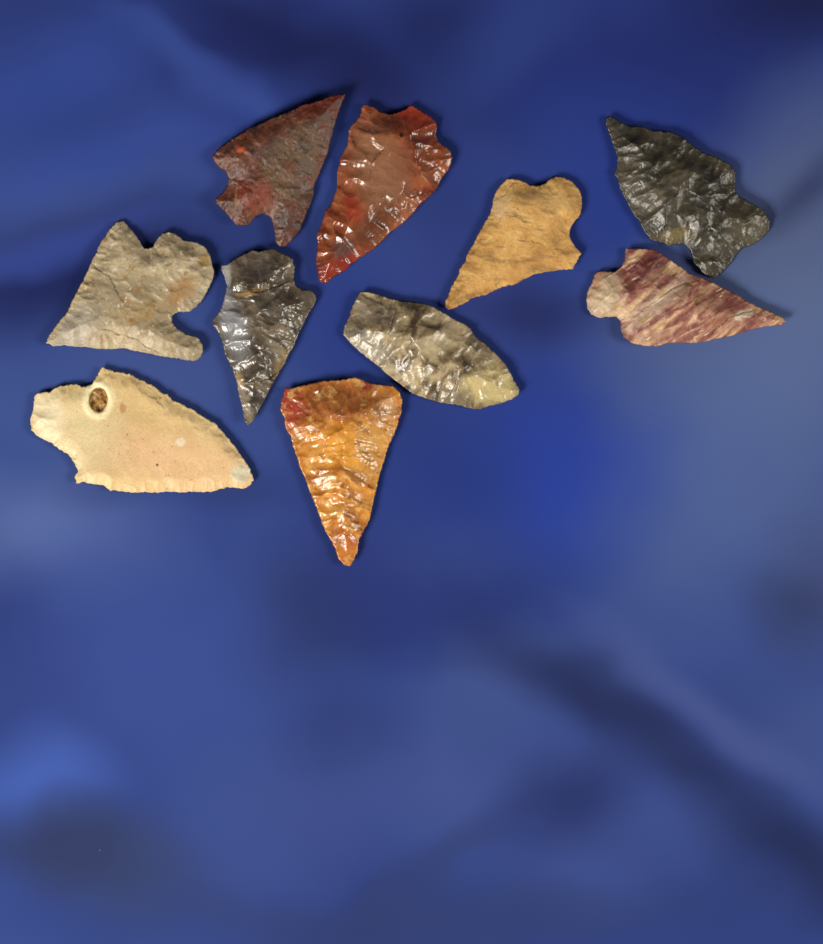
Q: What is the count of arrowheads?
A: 10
